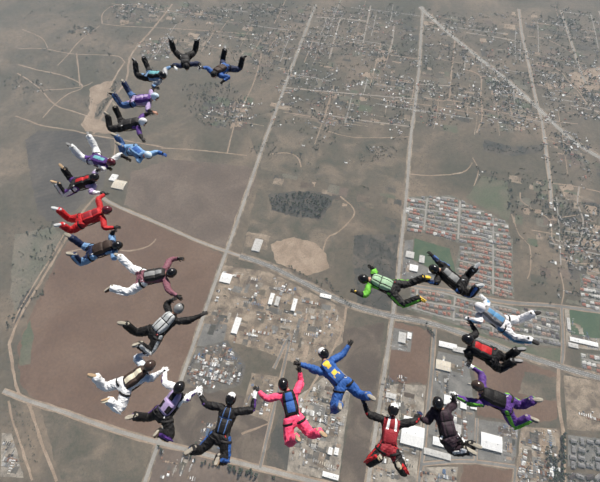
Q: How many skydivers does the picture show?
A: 24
